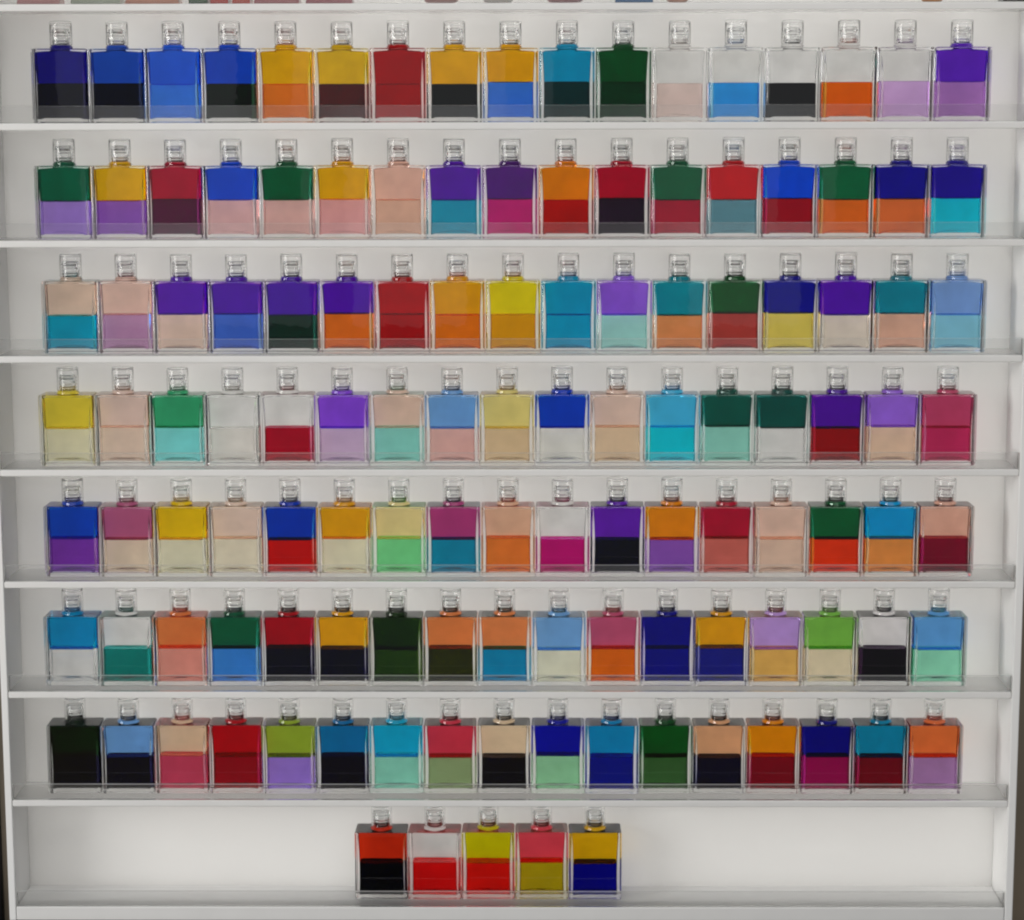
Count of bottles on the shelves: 124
